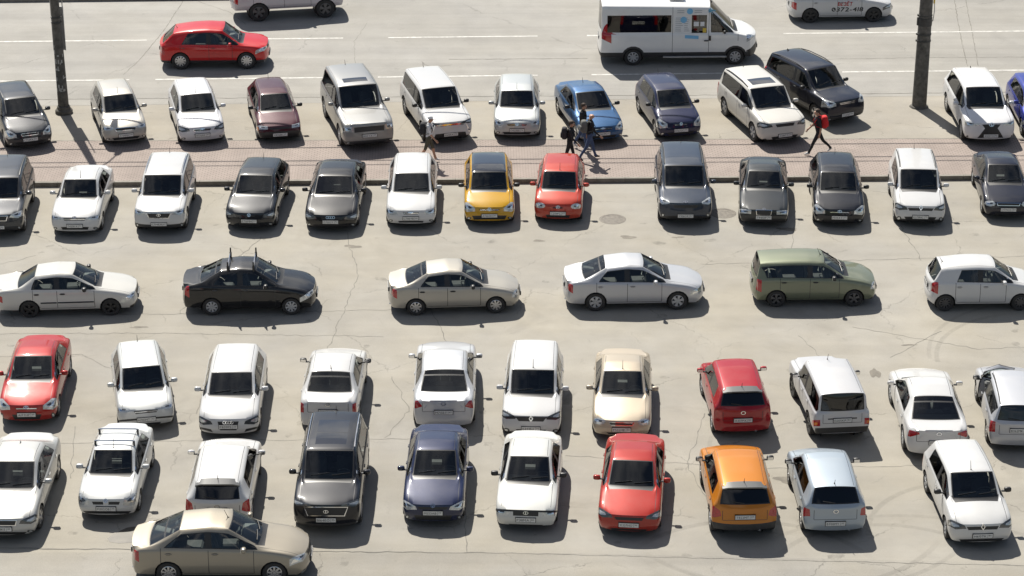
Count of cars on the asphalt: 57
